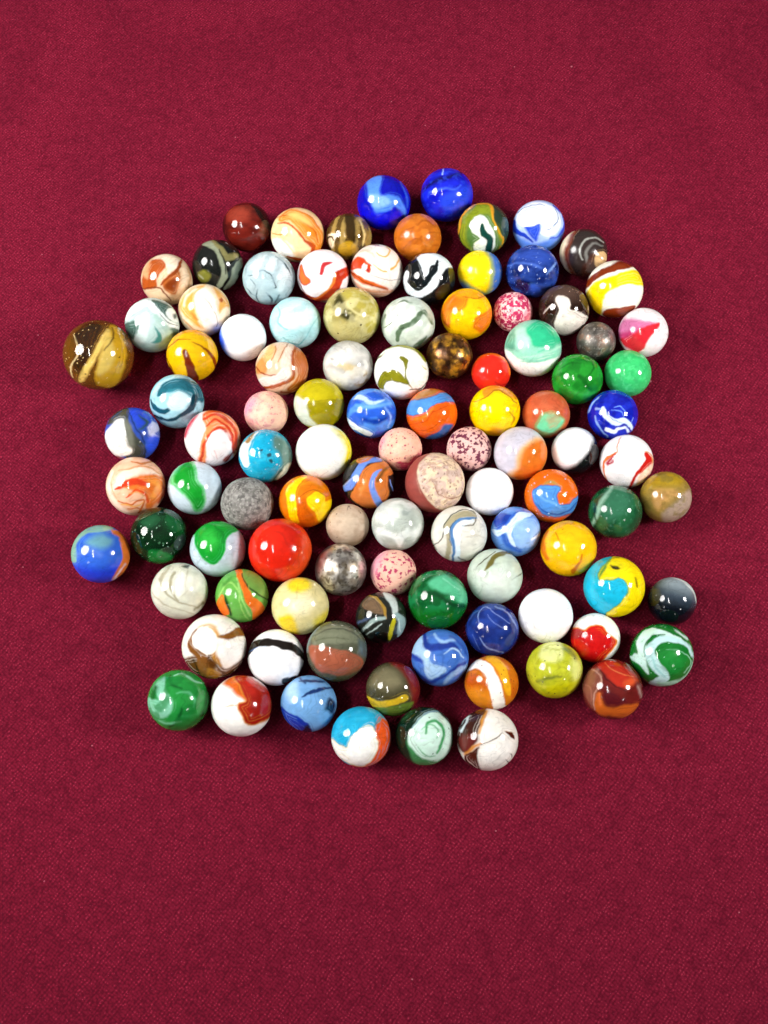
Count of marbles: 103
